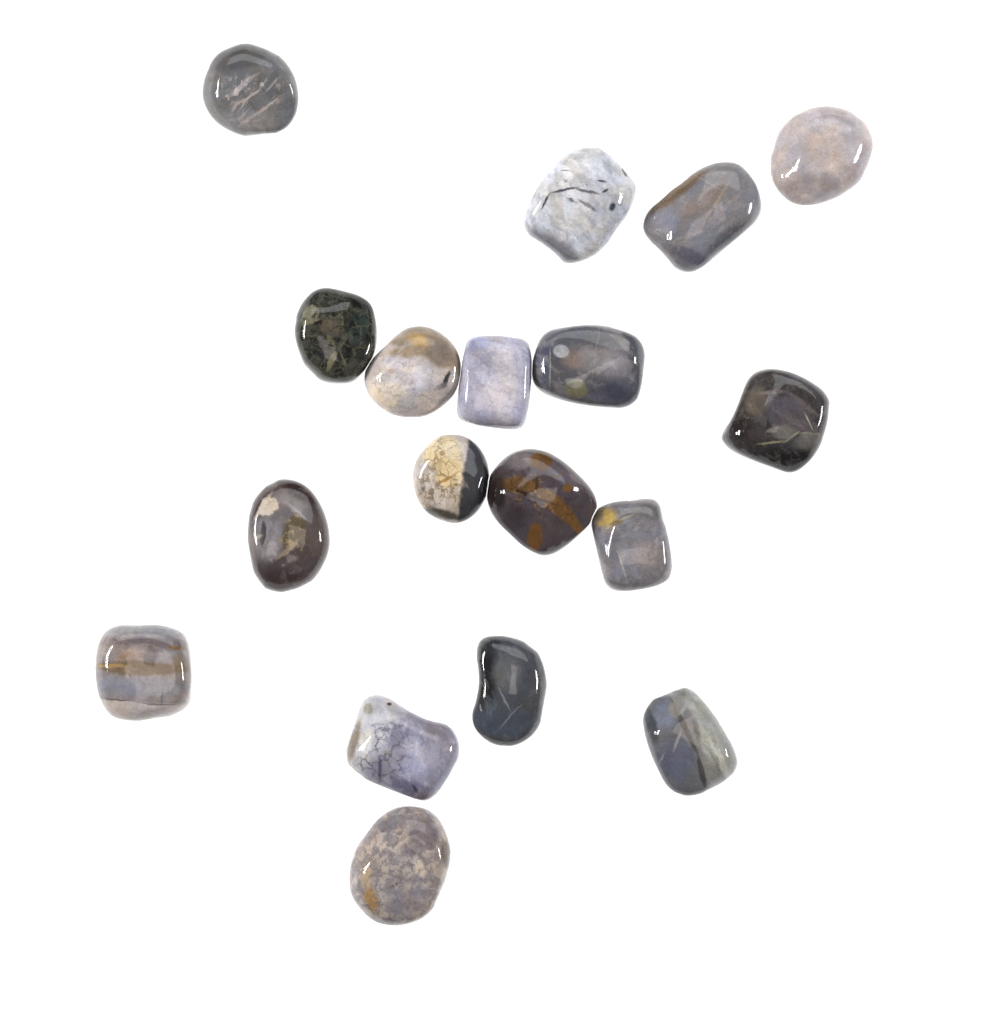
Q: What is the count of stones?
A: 18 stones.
